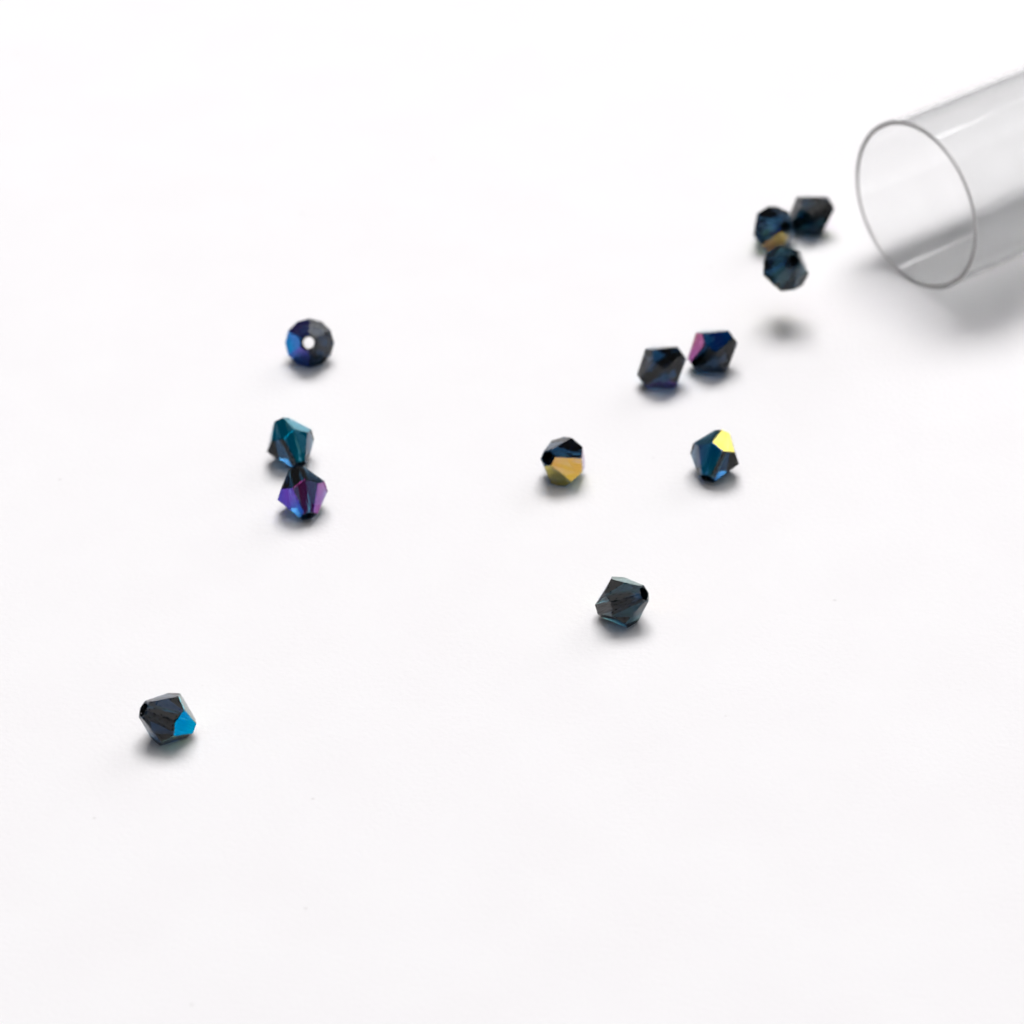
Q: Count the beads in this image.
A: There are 12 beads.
